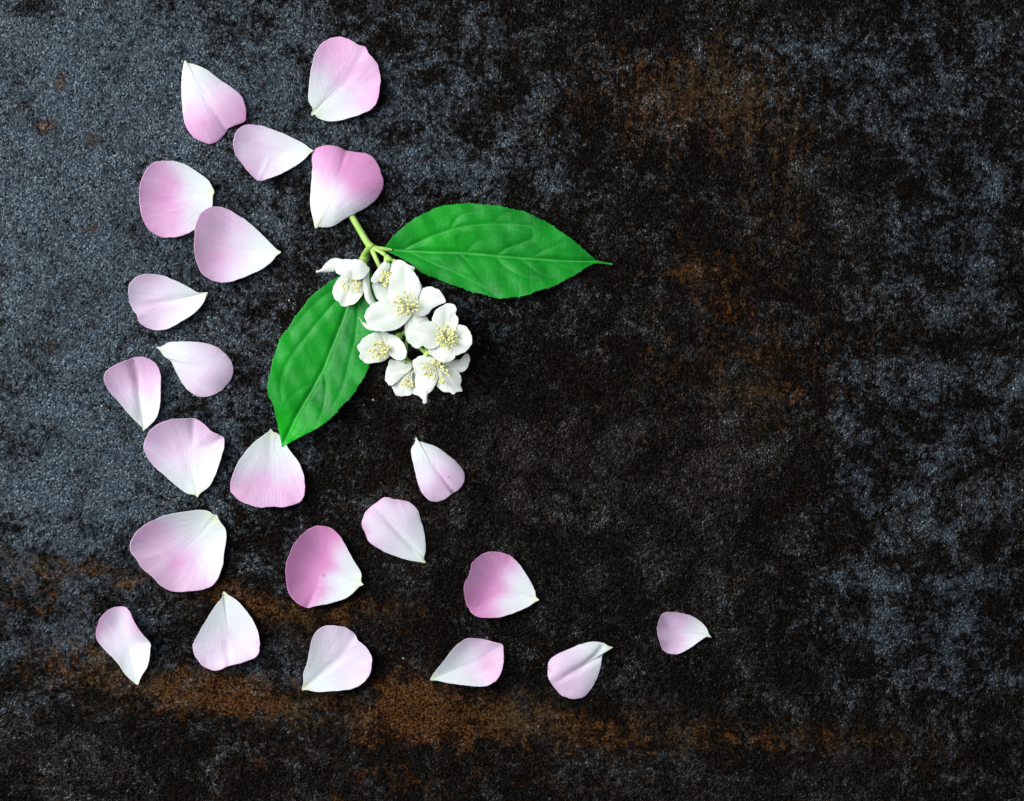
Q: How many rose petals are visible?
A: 22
